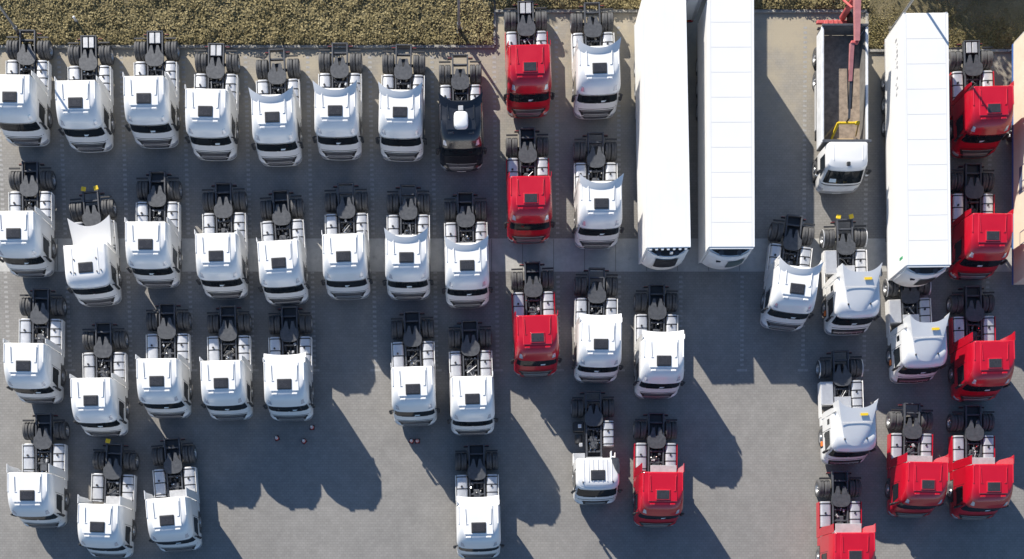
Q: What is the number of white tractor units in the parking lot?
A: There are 35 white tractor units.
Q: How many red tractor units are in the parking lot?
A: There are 10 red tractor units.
